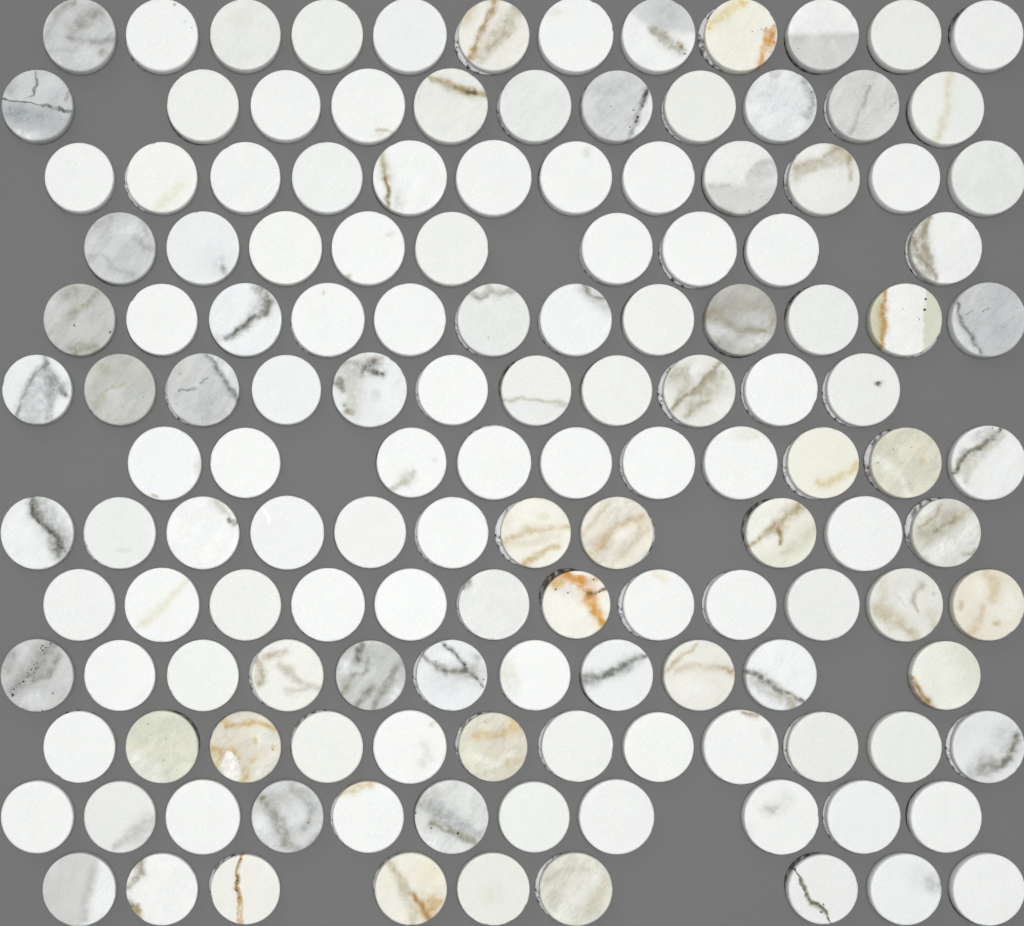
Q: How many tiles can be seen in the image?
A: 143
